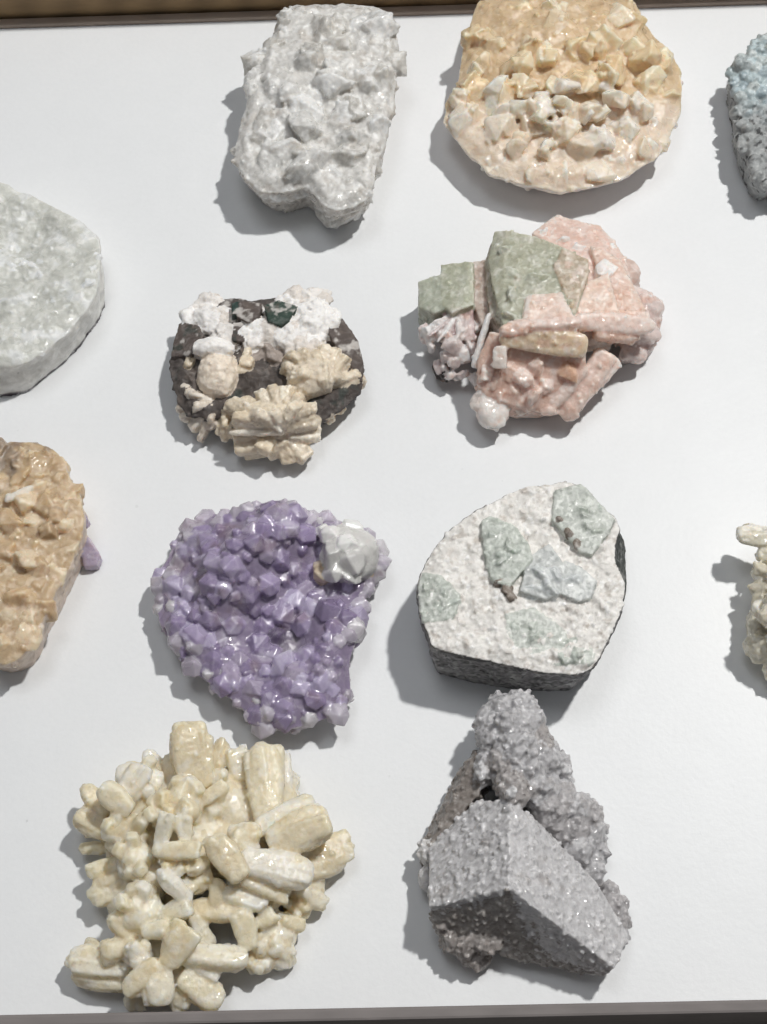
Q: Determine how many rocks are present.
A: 12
